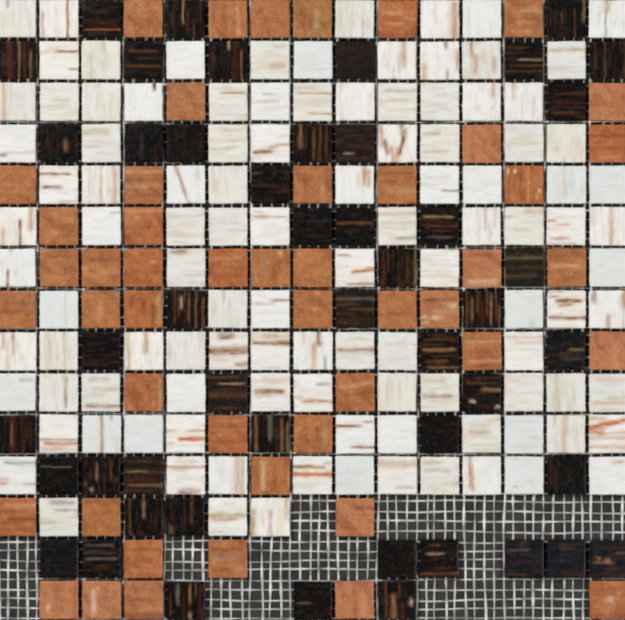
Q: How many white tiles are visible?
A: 109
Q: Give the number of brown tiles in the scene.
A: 48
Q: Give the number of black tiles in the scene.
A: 48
